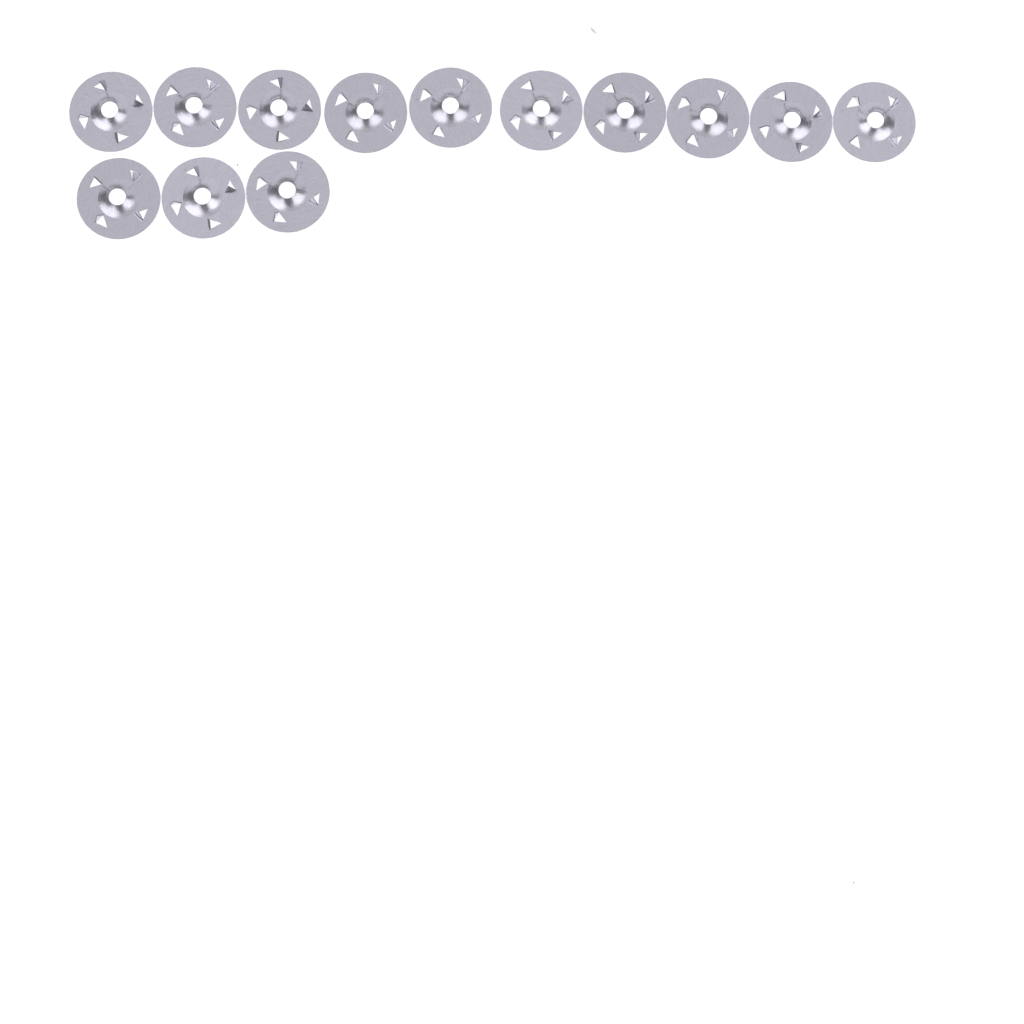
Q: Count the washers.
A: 13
